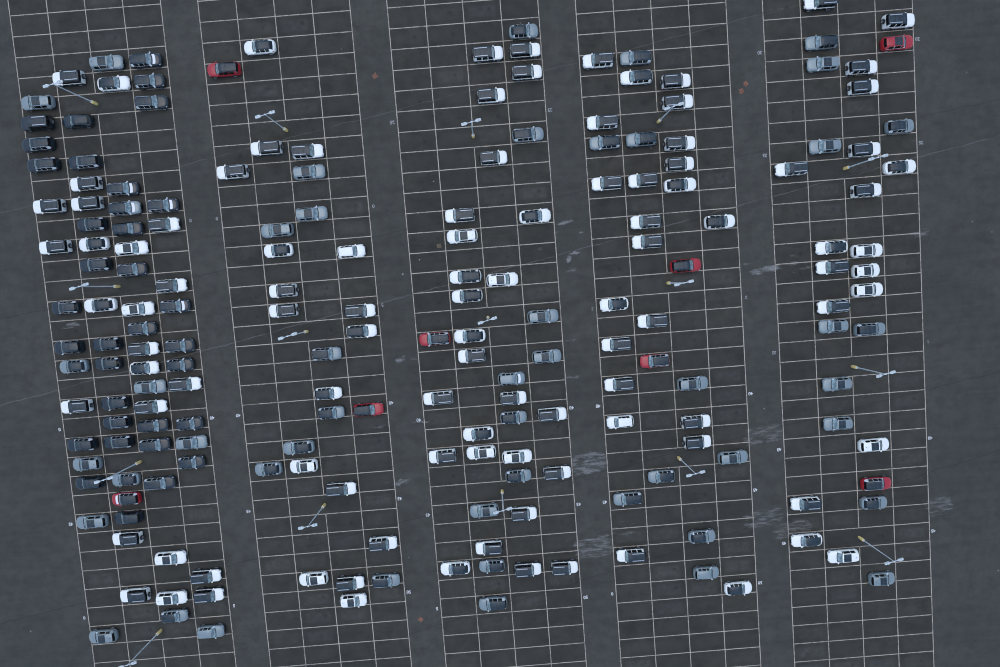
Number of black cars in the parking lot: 33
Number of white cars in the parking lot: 106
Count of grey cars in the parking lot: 49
